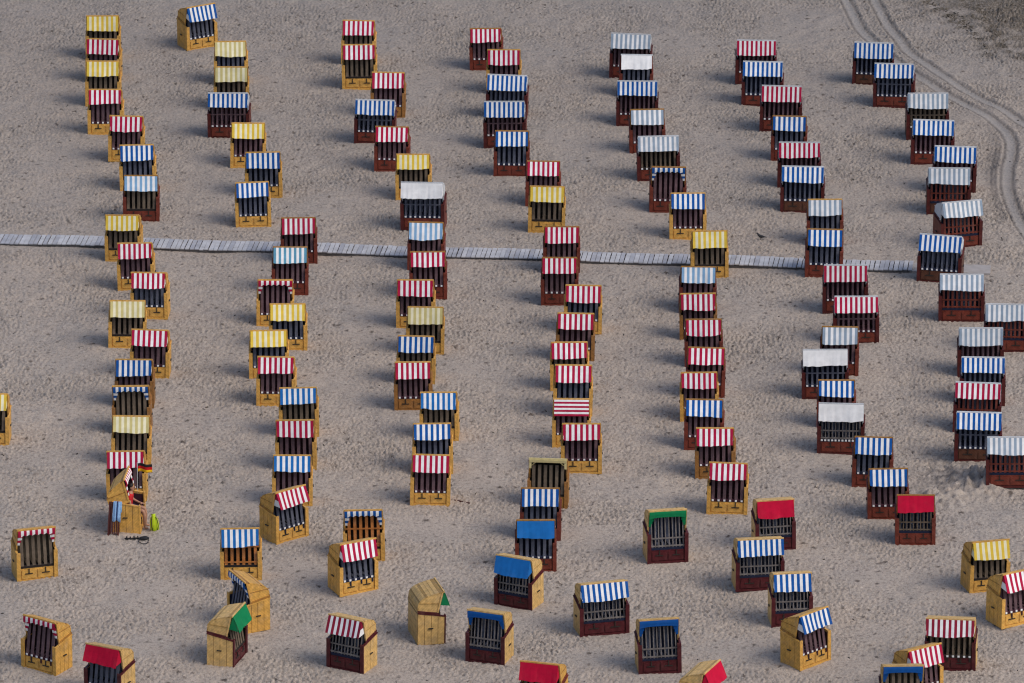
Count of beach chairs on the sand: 143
